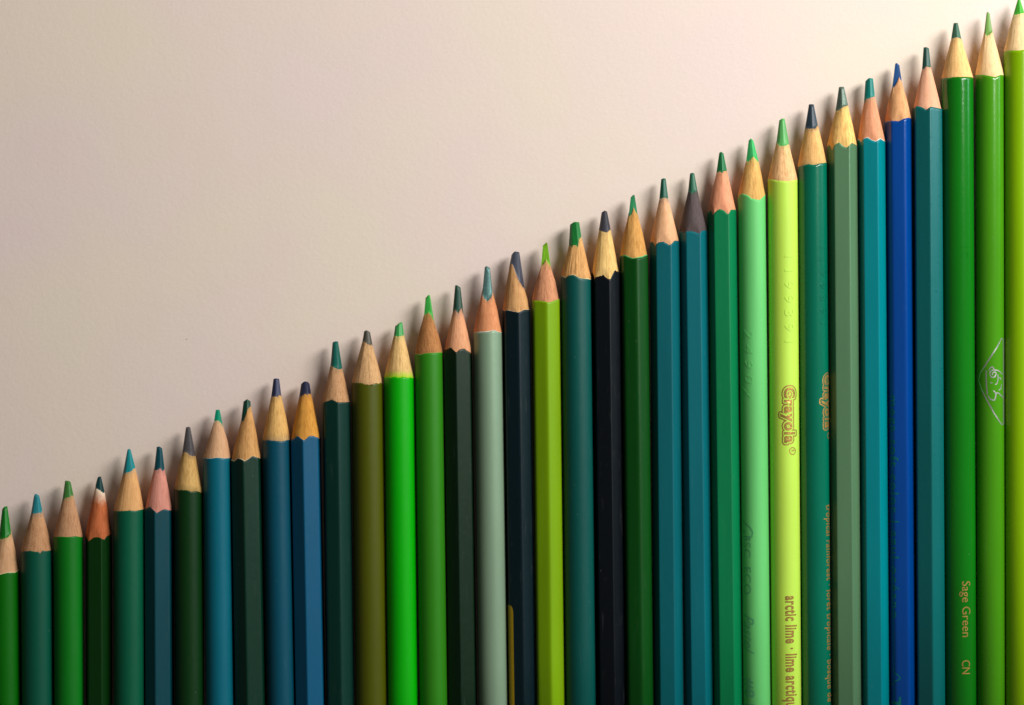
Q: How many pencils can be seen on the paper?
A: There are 35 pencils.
